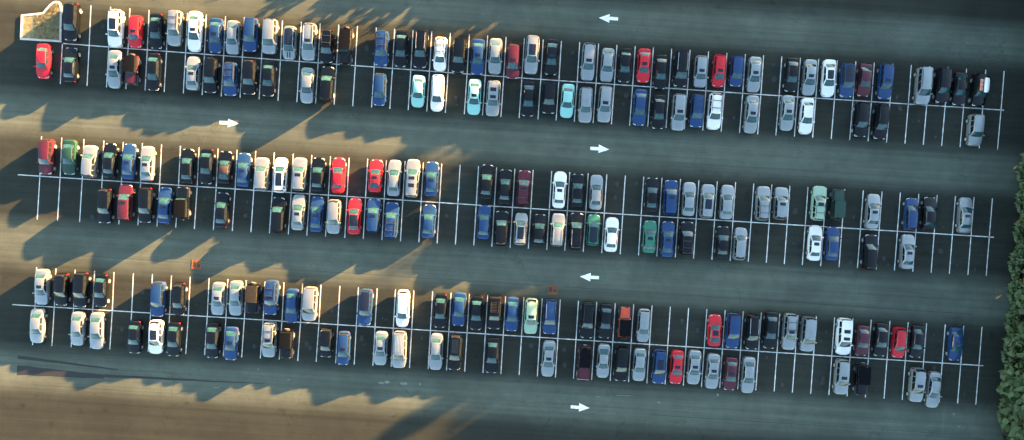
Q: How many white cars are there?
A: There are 14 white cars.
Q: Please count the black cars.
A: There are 70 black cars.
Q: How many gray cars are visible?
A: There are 66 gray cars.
